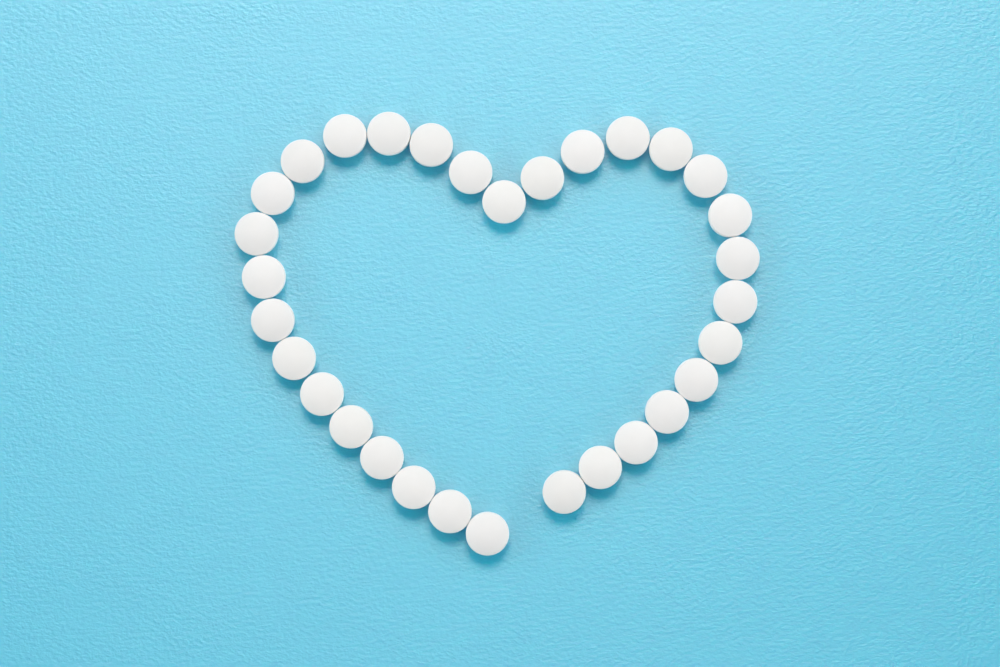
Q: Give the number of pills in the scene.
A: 31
